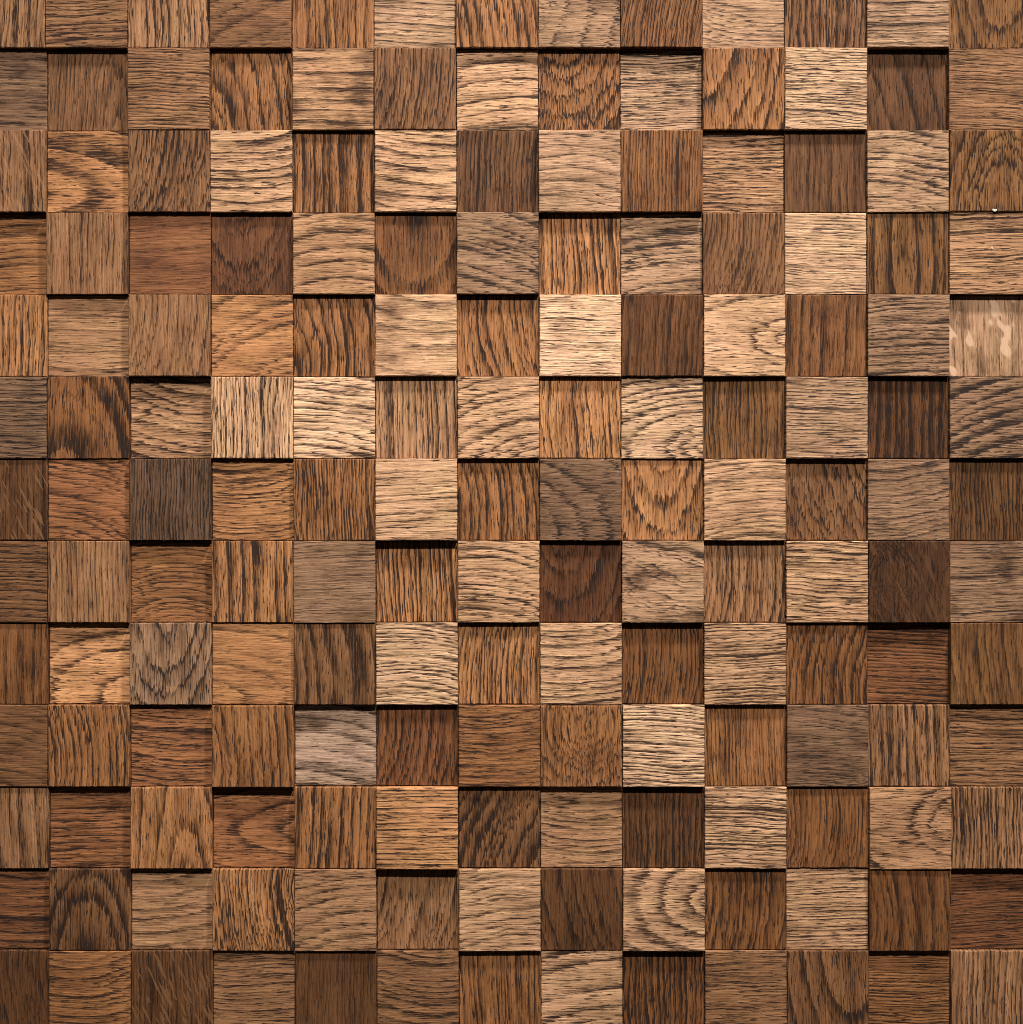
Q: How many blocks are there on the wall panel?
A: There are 169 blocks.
